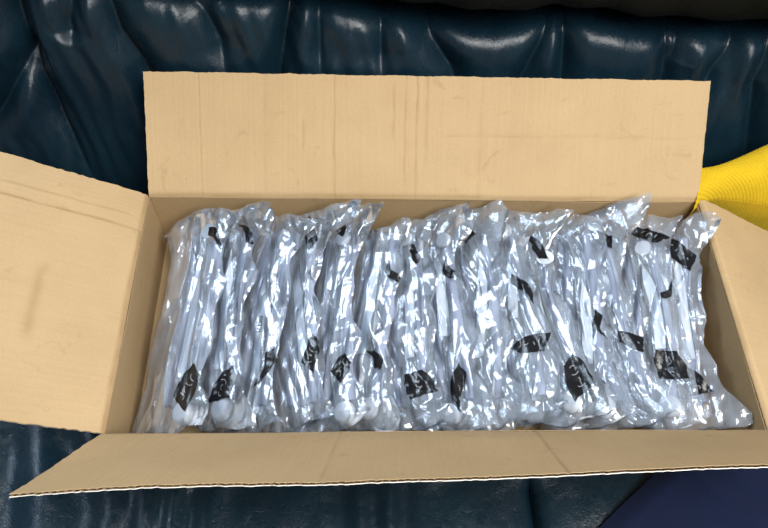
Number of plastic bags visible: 15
